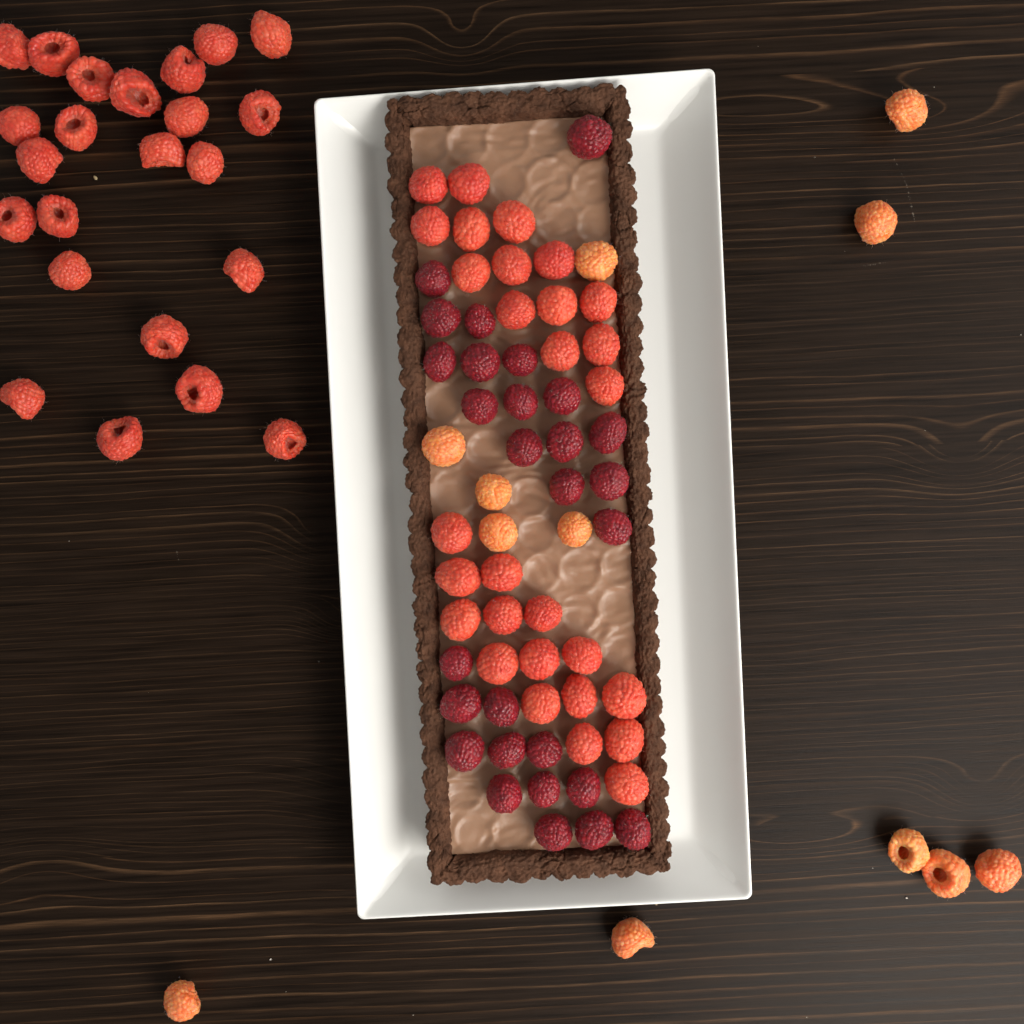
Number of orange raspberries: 12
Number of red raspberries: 52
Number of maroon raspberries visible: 28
